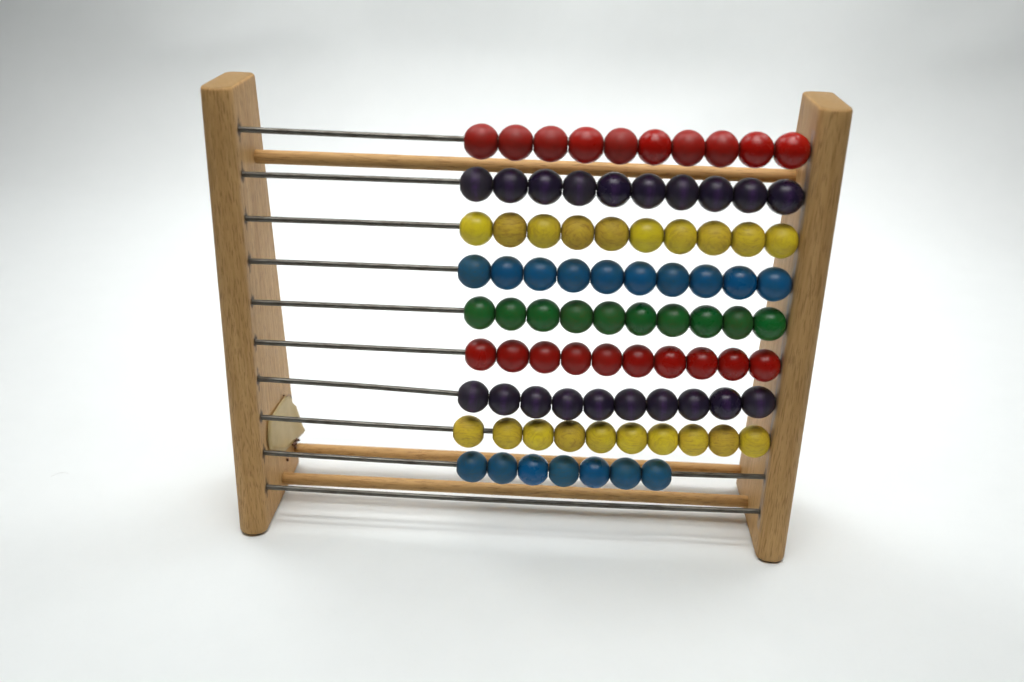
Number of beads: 87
